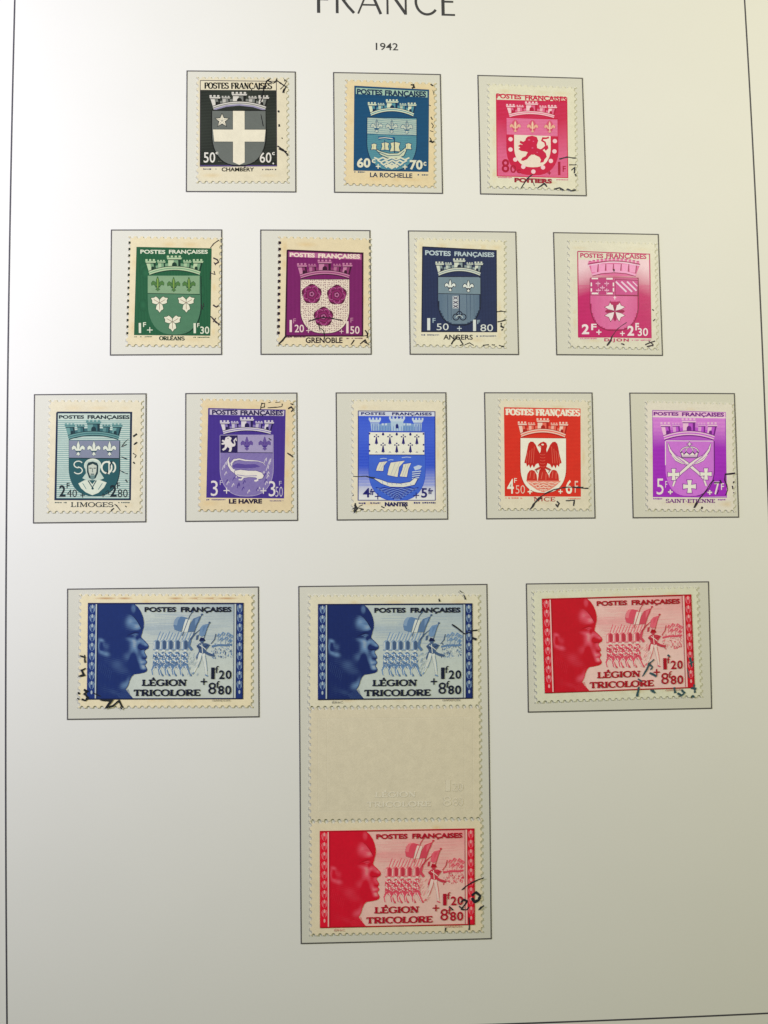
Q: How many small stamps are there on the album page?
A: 12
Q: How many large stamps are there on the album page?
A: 4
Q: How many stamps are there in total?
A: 16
